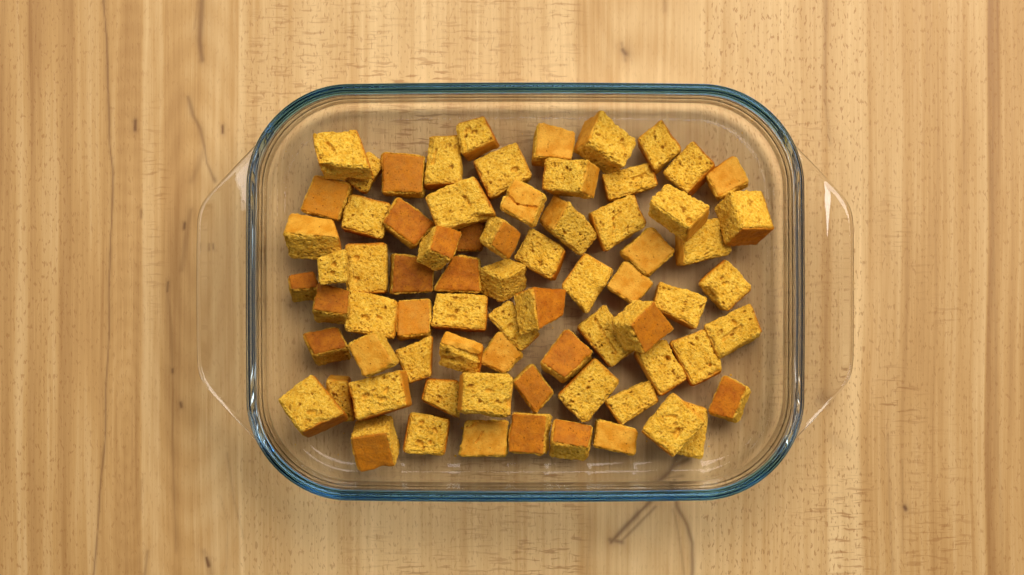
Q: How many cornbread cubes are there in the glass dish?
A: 73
